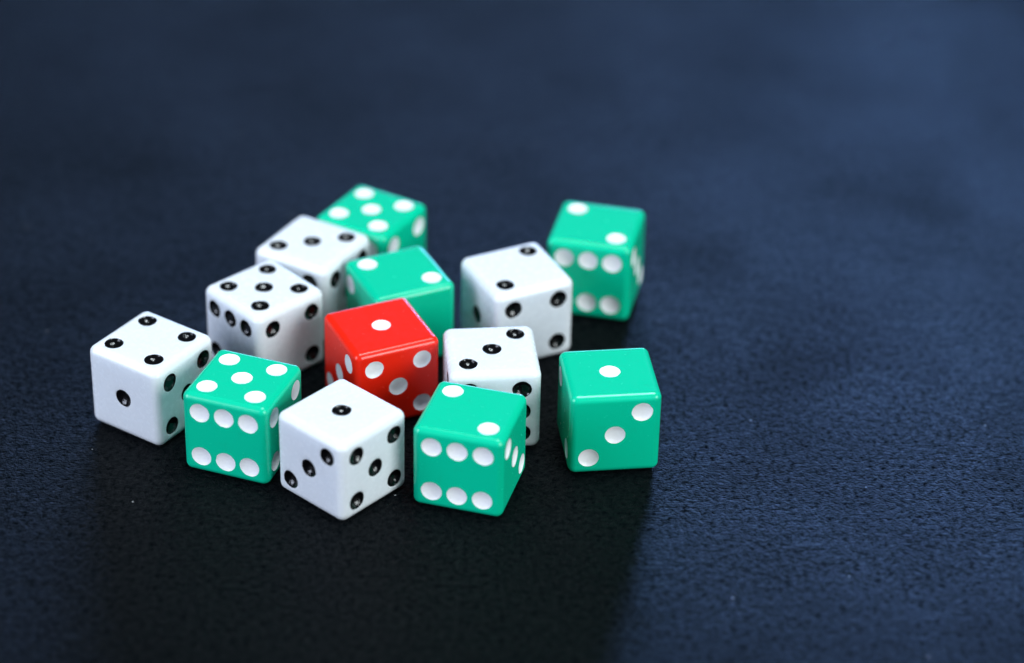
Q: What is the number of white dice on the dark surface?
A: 6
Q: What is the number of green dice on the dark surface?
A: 6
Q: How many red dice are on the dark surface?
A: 1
